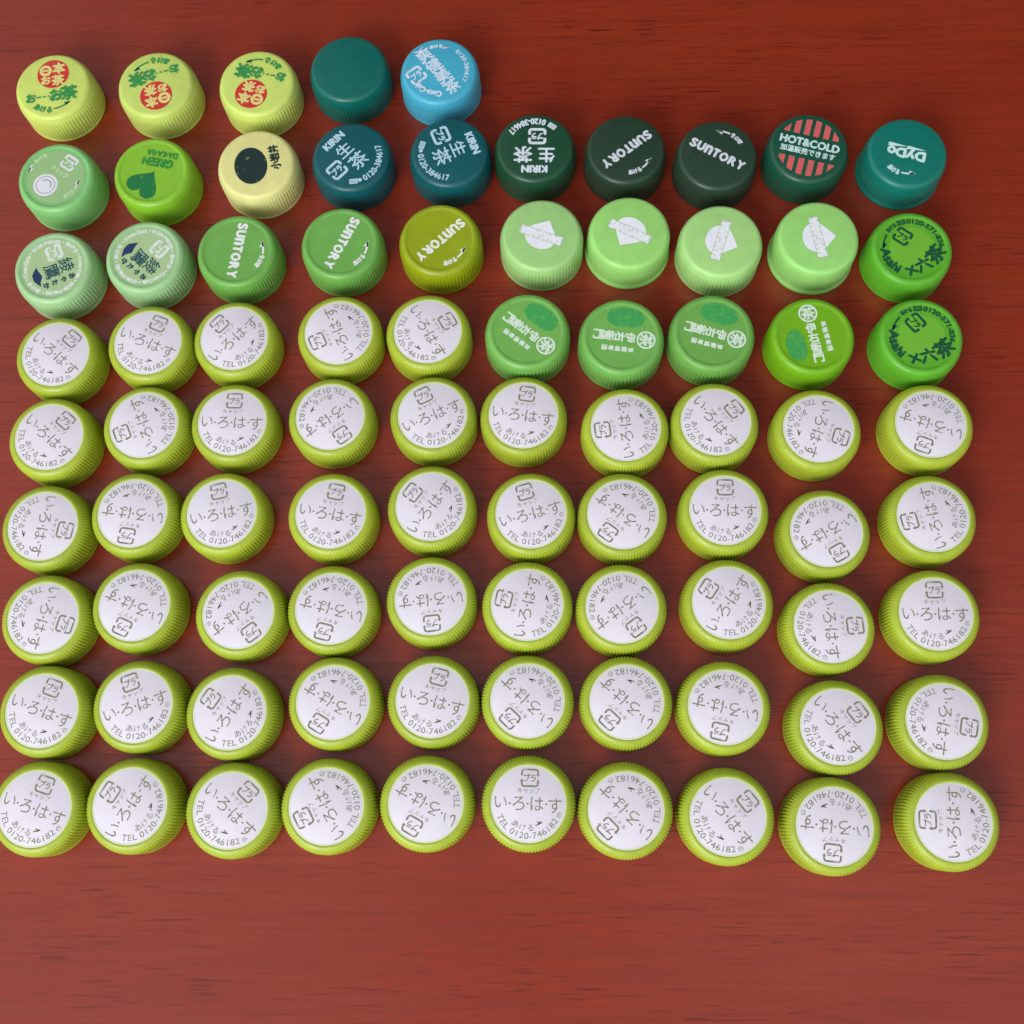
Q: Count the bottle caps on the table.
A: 85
